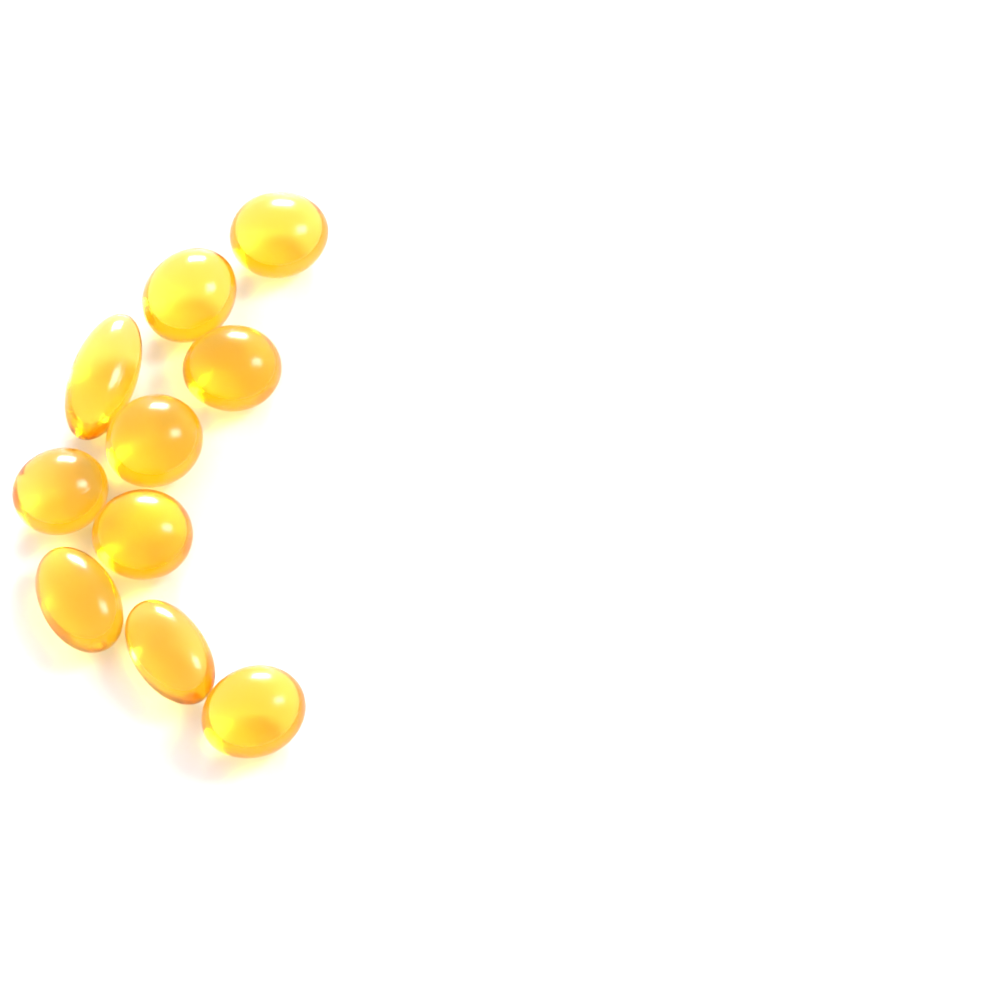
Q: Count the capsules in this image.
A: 10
